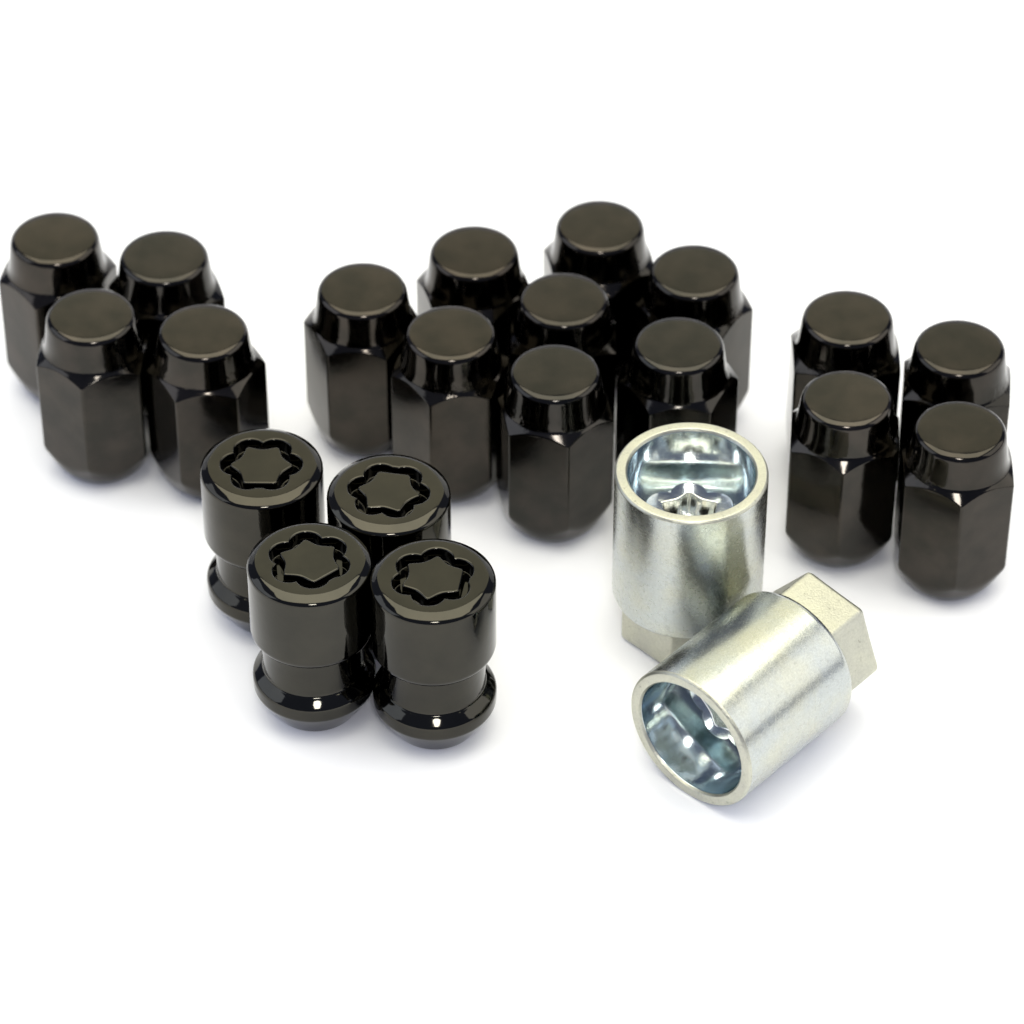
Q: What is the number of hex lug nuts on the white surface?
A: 16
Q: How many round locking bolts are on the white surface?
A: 4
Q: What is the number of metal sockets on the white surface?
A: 2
